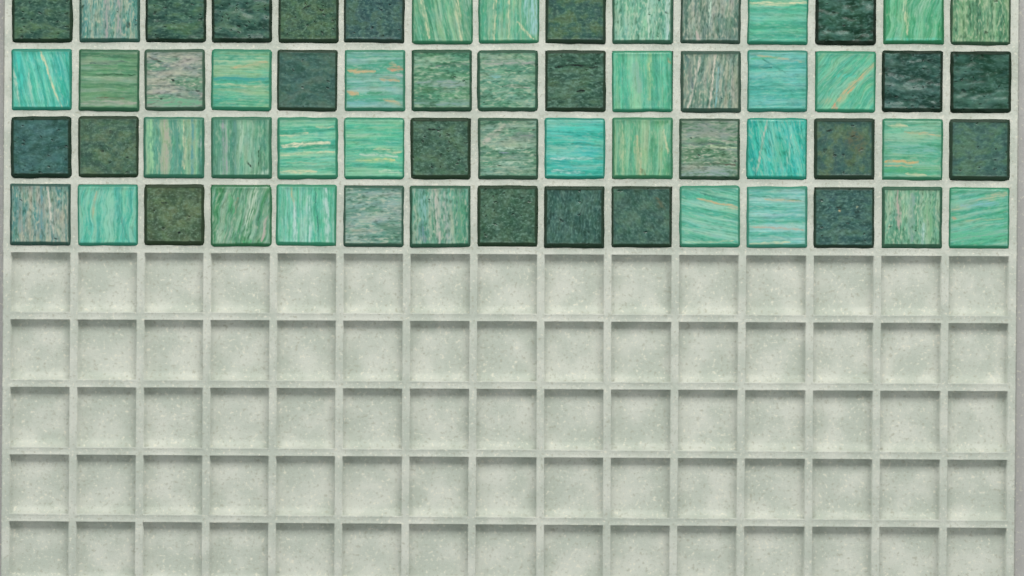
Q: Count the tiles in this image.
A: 60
